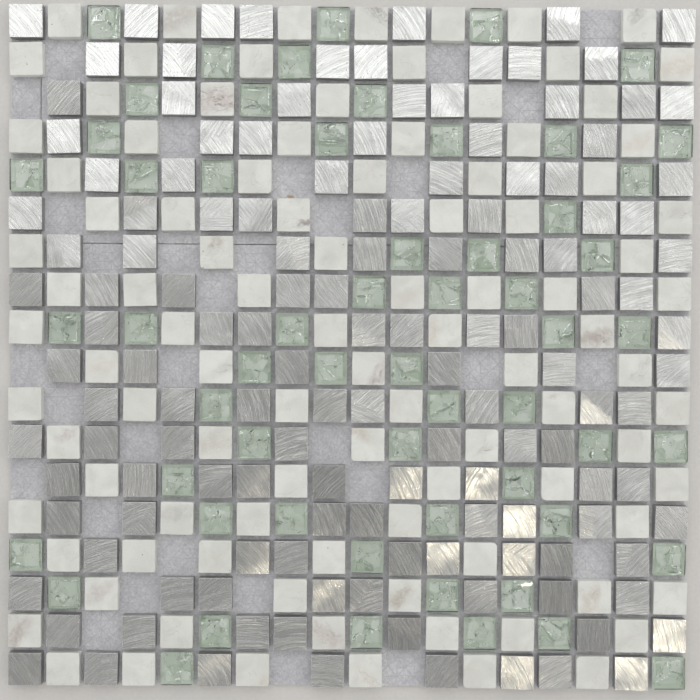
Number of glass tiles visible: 58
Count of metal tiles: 136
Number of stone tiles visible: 99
